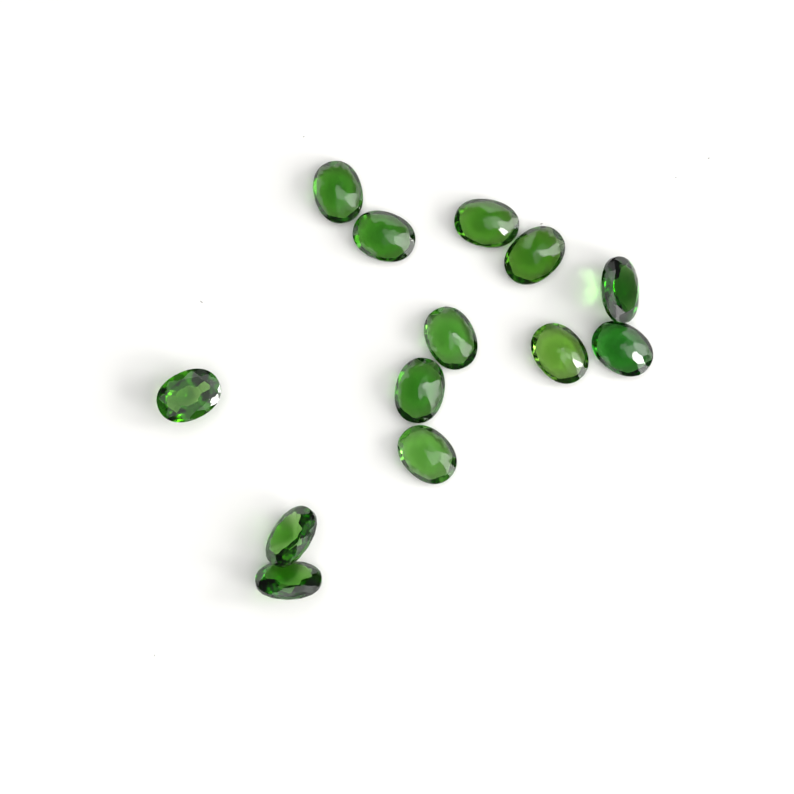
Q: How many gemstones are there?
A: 13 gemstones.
